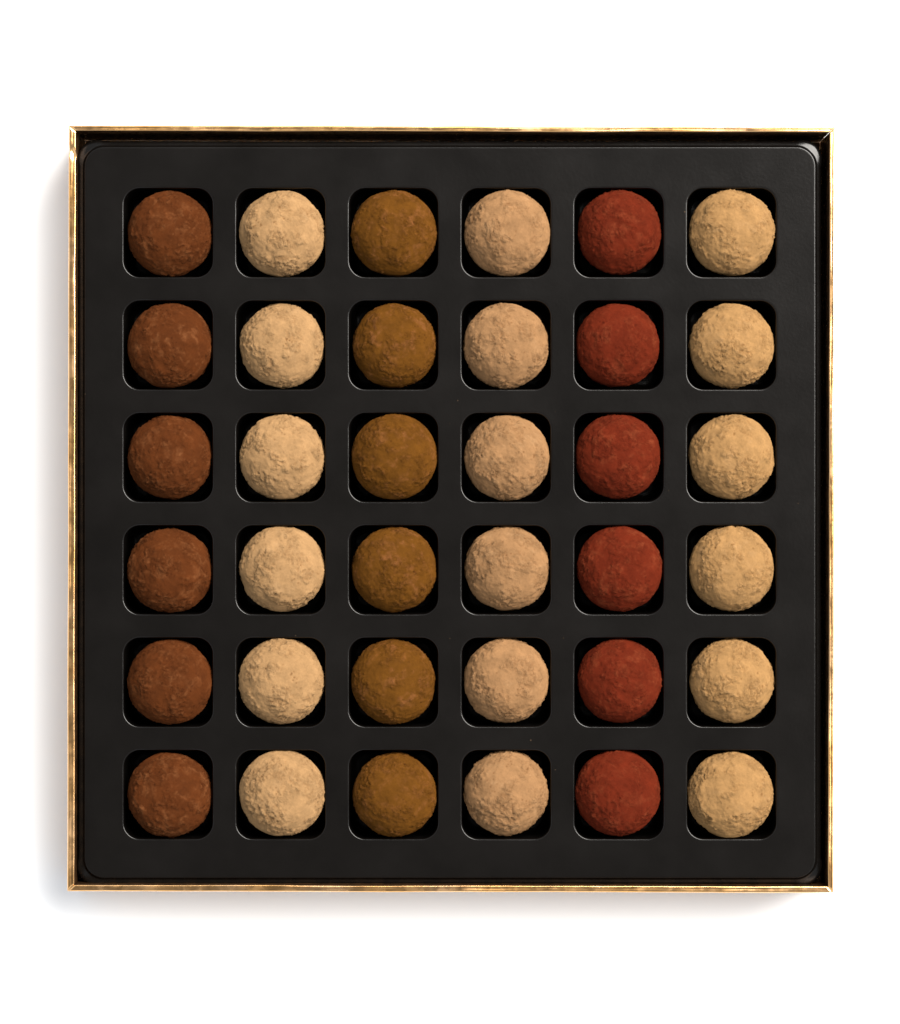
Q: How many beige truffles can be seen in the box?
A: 18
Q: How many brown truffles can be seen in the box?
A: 12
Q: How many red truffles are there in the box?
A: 6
